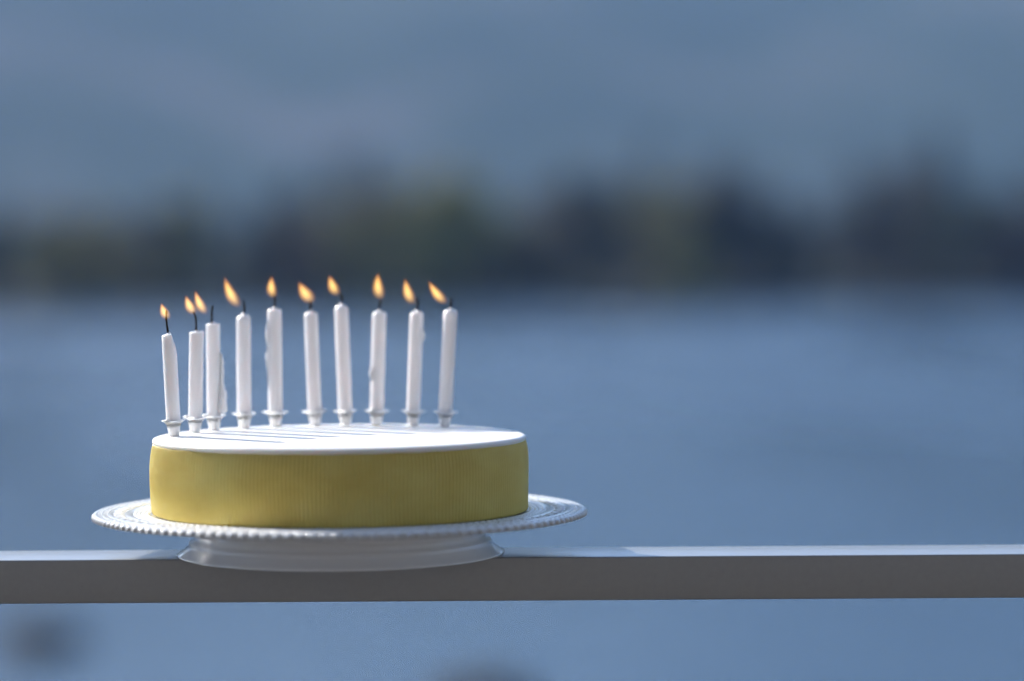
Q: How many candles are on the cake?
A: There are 10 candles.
